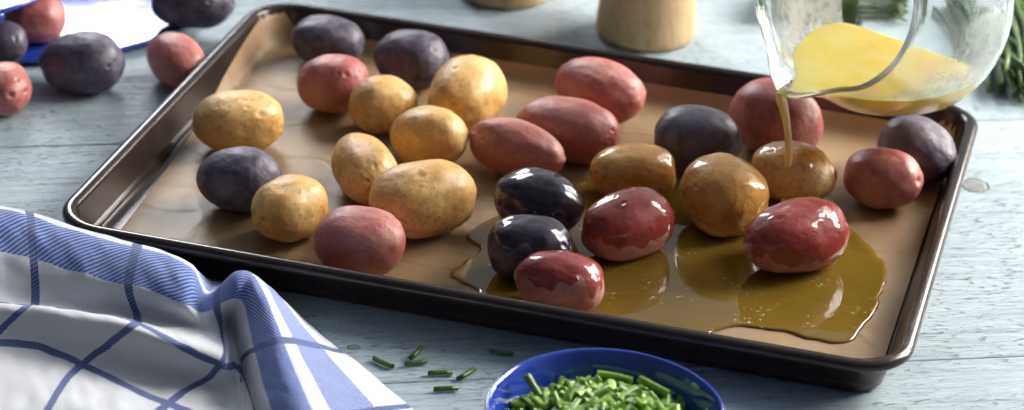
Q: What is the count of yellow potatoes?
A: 10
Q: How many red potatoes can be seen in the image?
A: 13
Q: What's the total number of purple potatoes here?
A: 10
